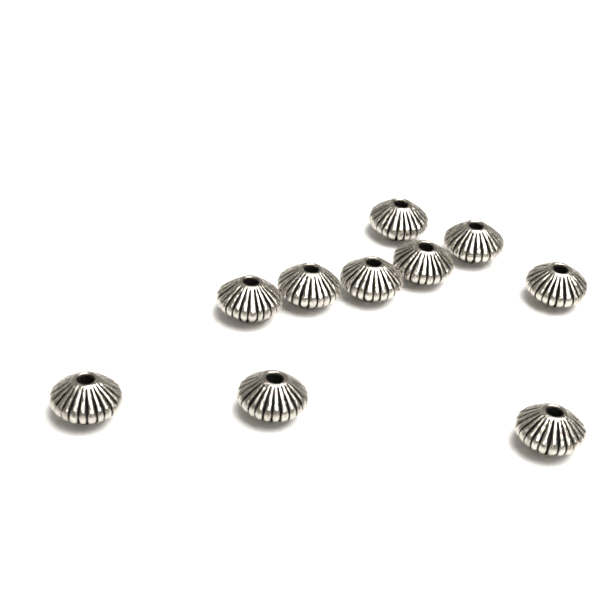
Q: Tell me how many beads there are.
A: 10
